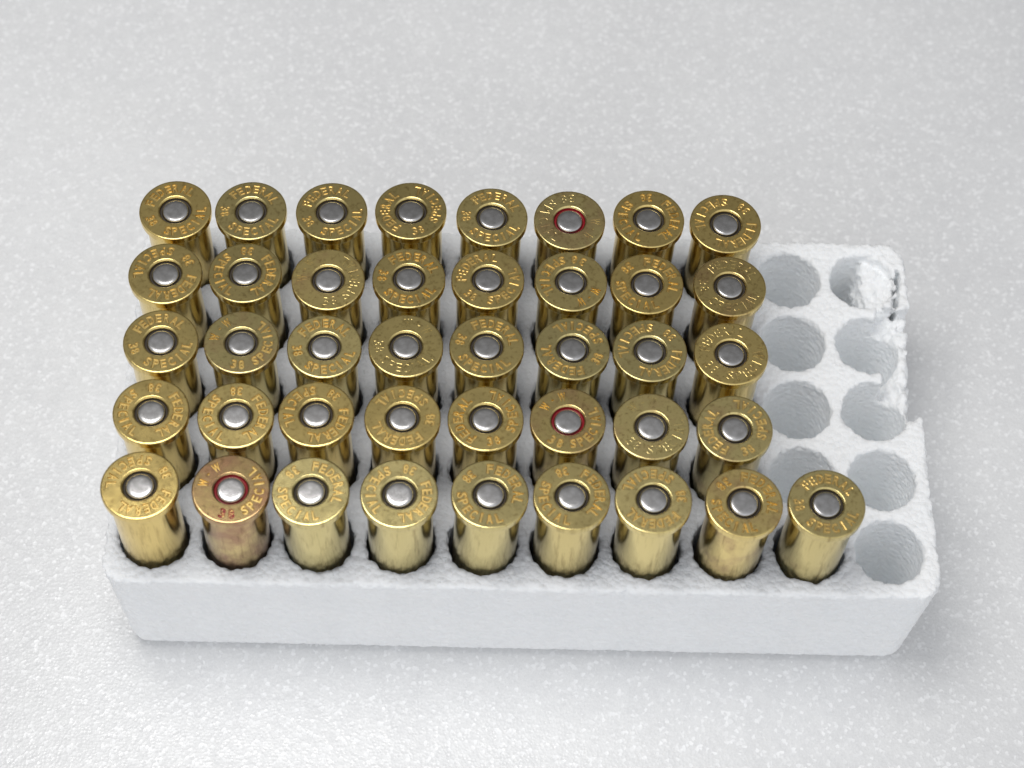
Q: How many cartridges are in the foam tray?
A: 41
